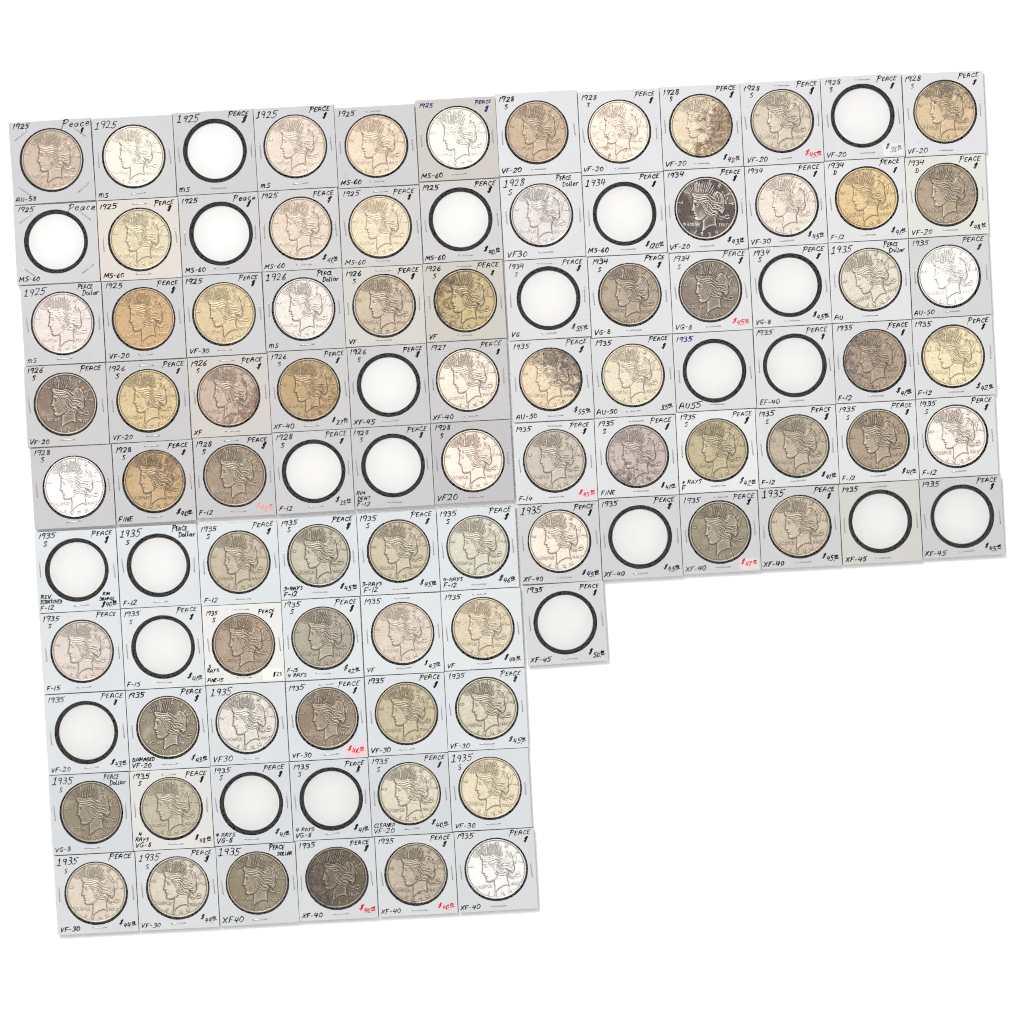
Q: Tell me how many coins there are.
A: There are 74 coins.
